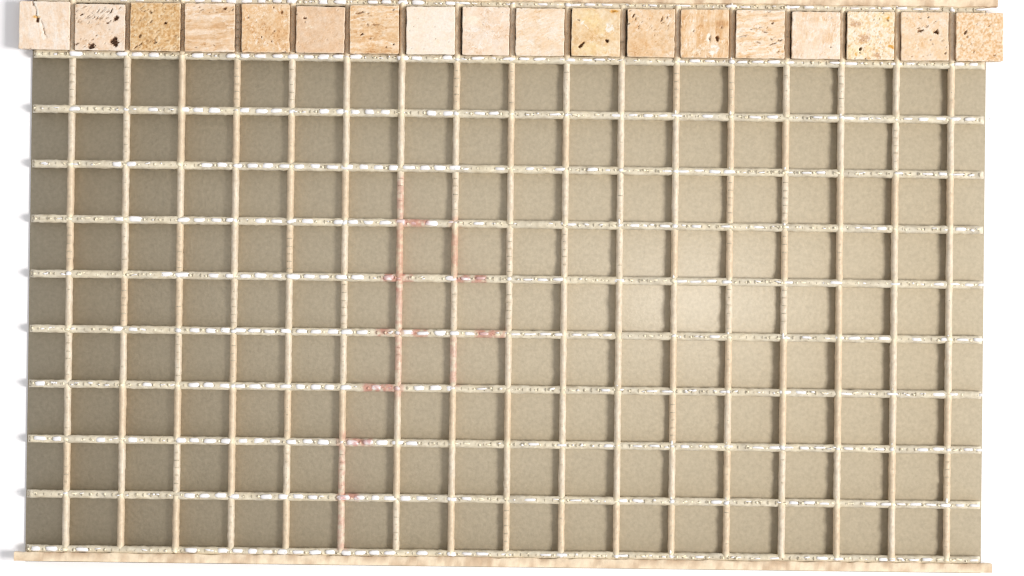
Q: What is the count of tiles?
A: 18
